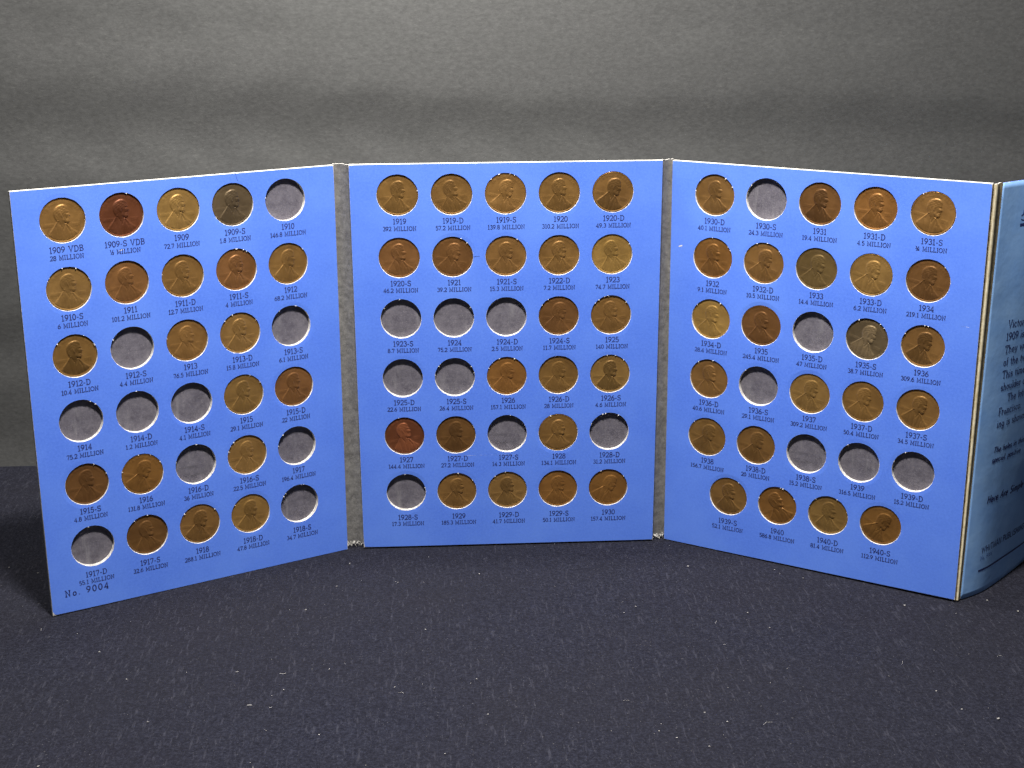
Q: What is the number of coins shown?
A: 65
